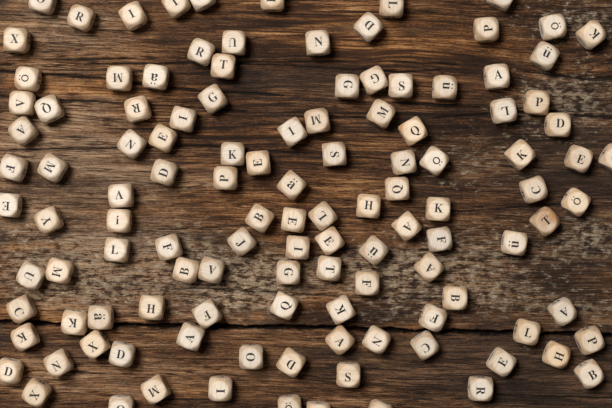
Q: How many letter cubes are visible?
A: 119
